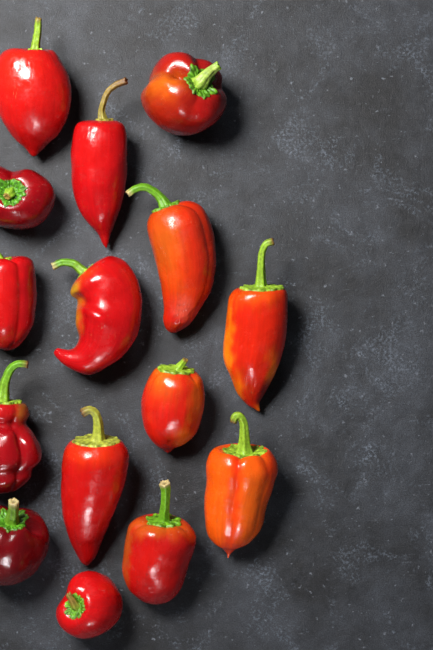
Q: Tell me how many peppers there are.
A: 15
